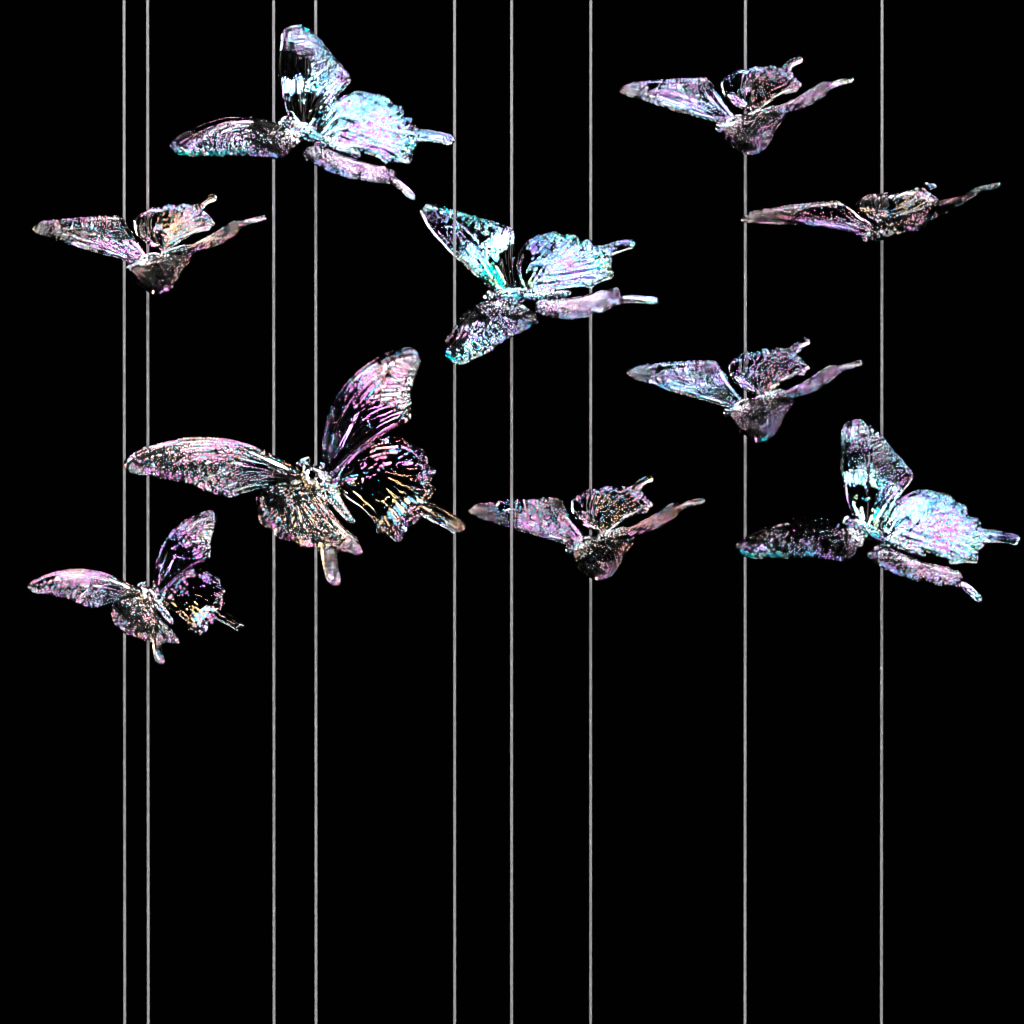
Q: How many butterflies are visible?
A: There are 10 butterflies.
